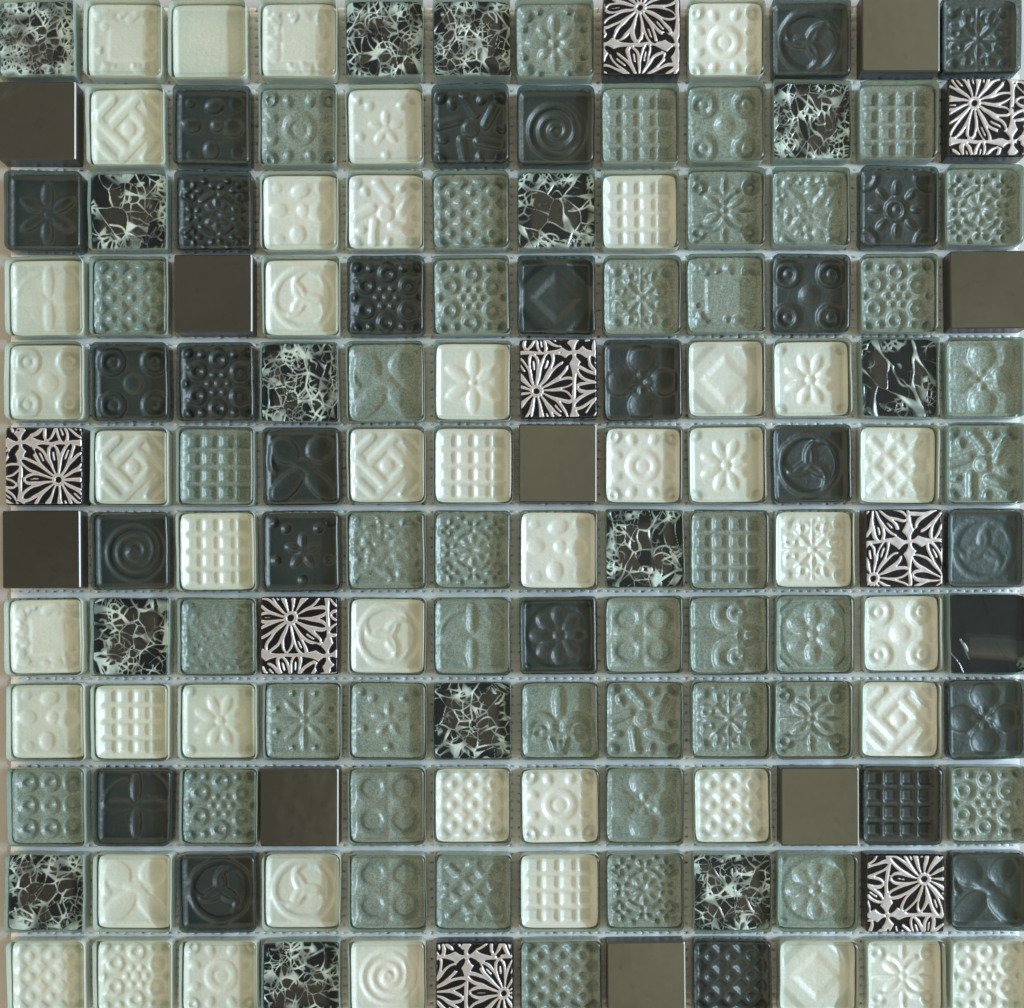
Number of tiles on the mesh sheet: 144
